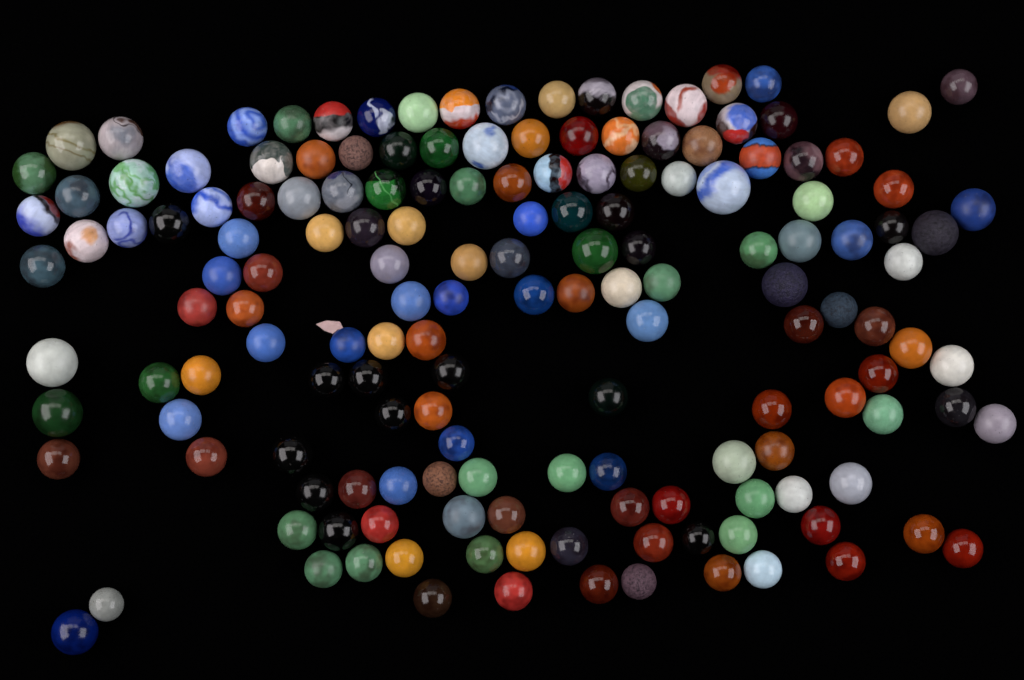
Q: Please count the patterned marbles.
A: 30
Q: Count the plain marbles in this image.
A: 128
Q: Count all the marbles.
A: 158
